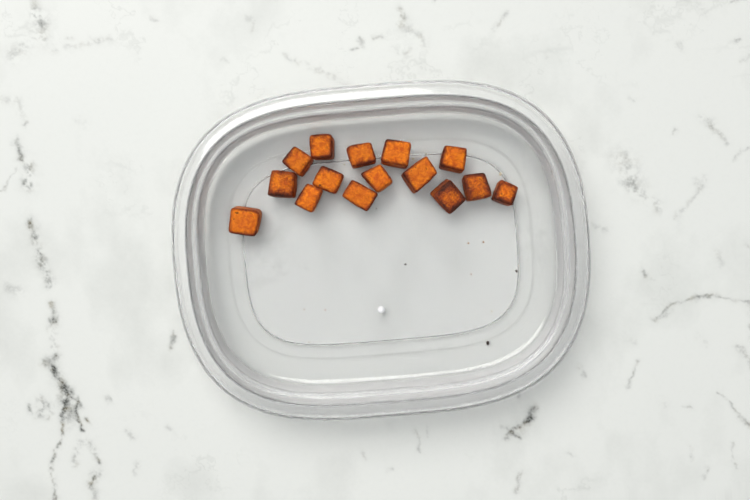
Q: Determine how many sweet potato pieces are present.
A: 15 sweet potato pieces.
